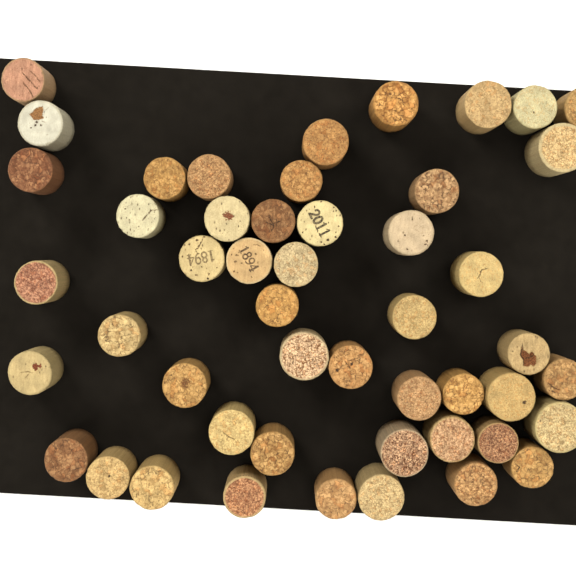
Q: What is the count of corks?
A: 49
